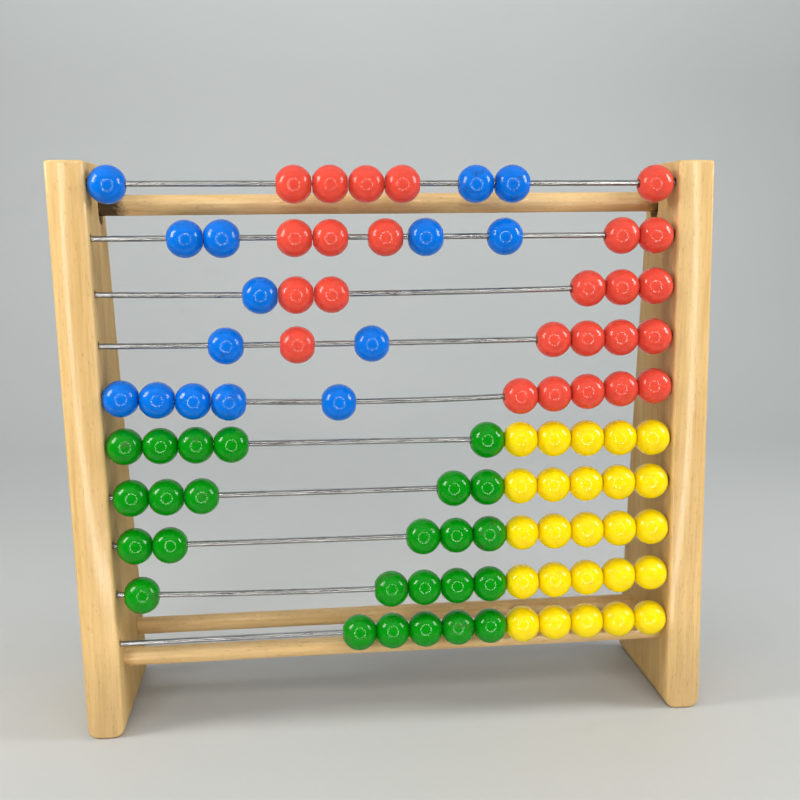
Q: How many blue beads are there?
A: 15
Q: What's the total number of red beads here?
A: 25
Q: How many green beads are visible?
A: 25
